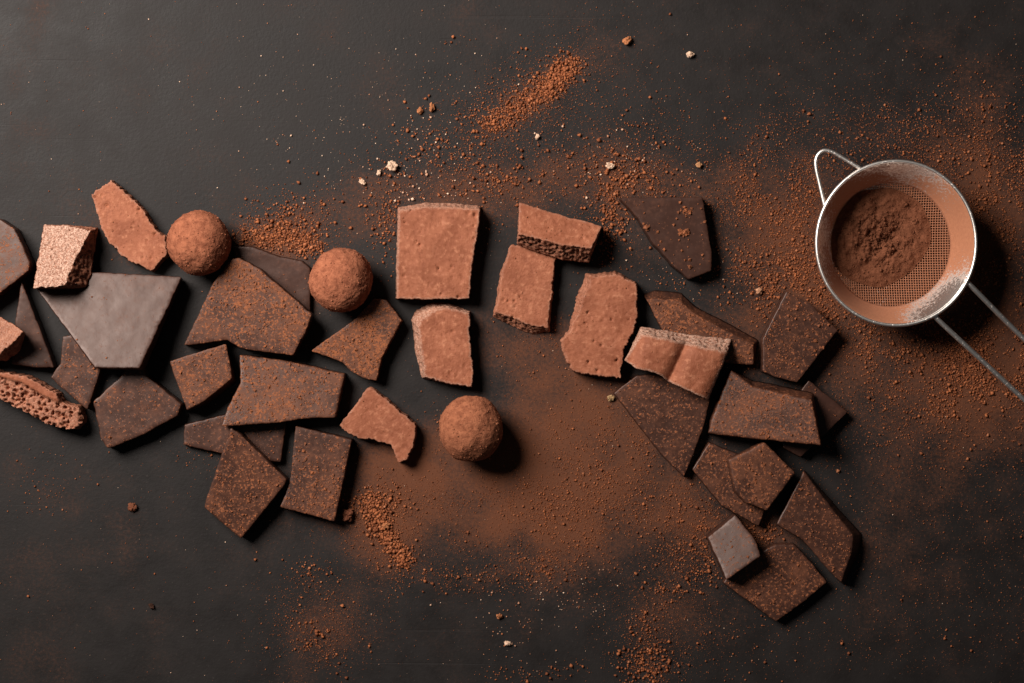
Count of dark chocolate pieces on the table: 24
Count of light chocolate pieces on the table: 11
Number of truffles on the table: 3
